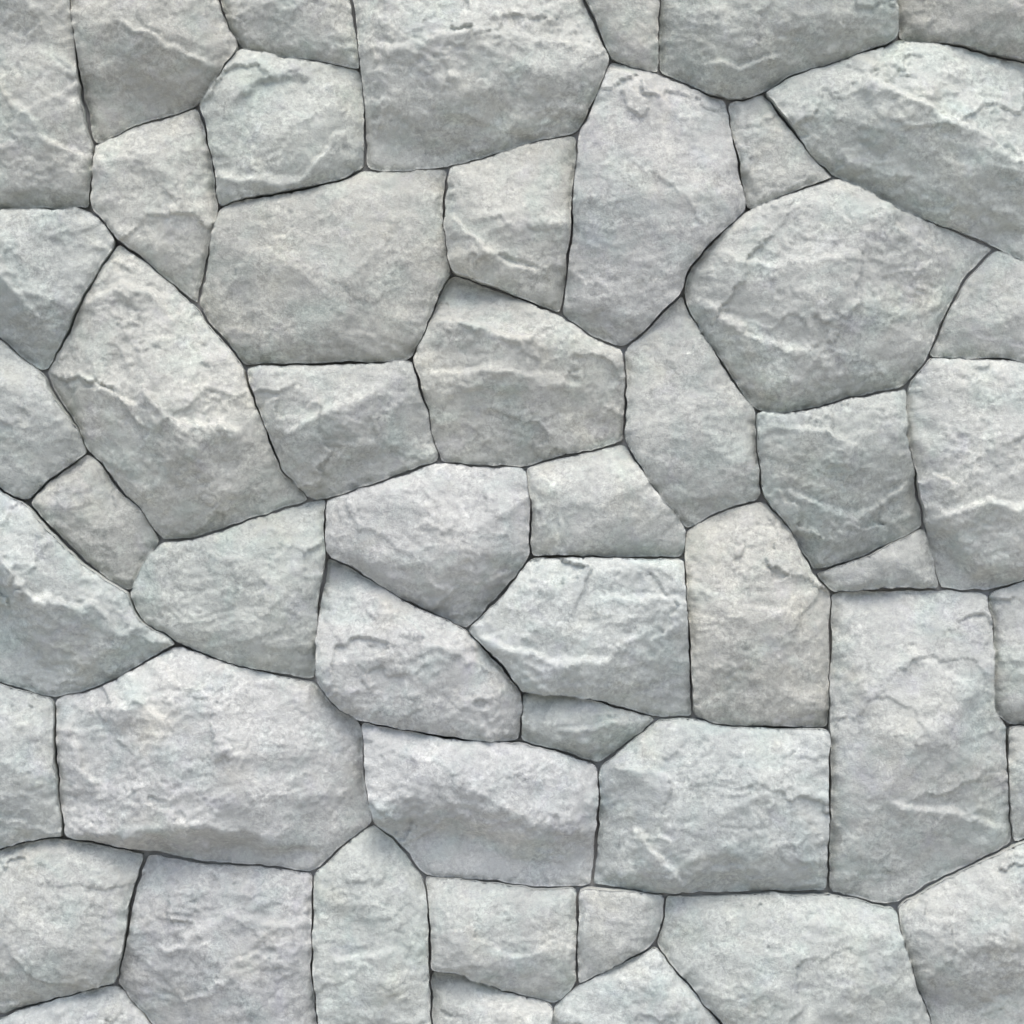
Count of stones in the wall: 51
